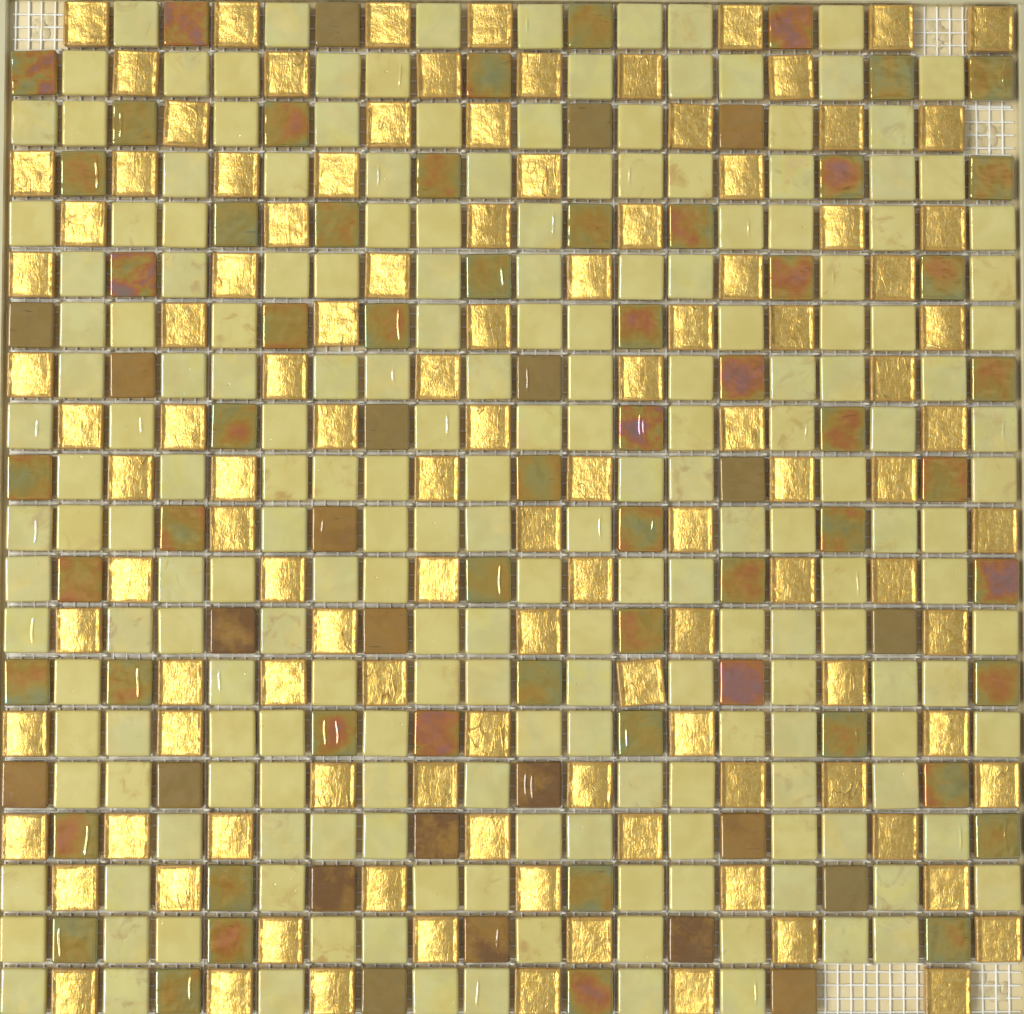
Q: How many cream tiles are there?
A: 198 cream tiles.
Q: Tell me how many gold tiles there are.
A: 114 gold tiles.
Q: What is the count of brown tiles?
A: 82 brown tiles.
